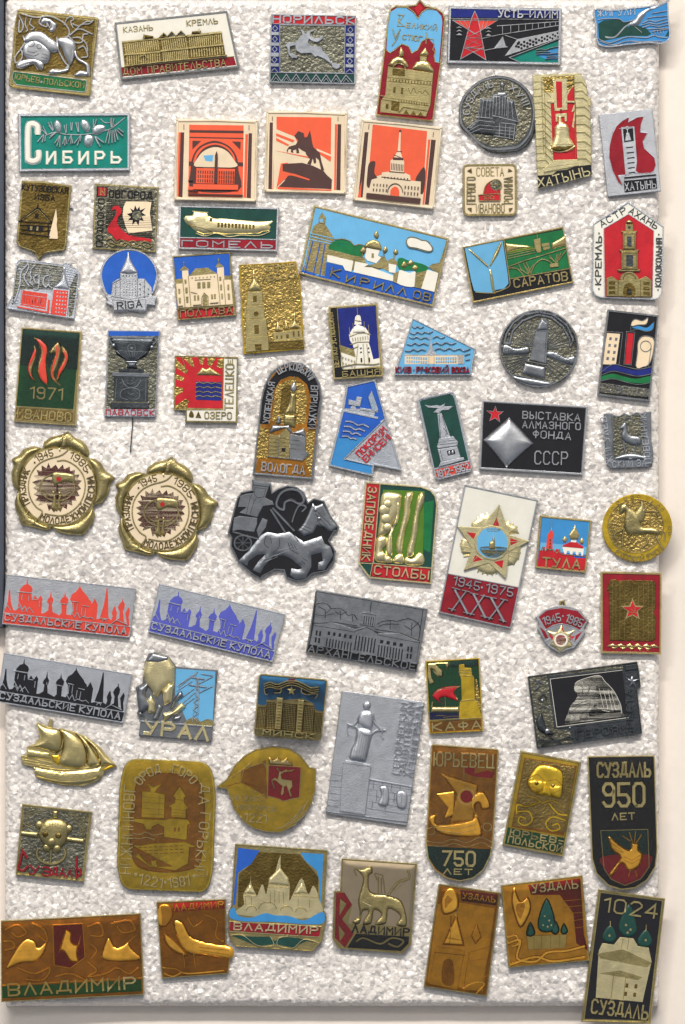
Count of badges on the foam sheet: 68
